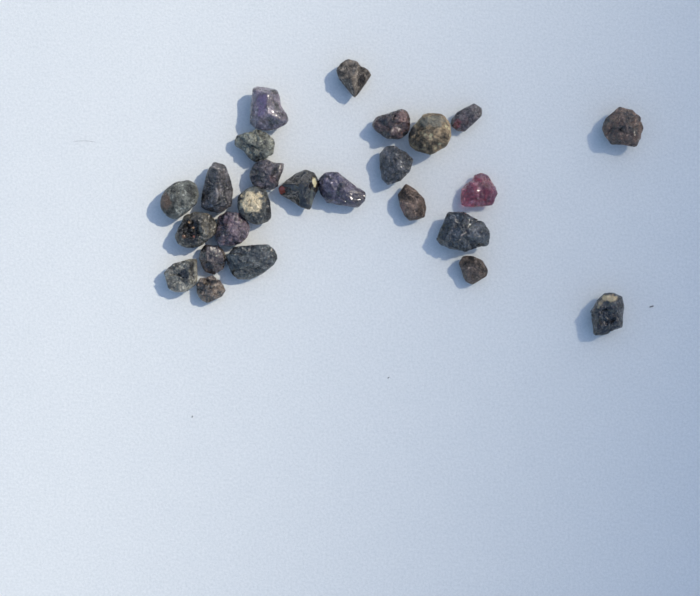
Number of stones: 25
